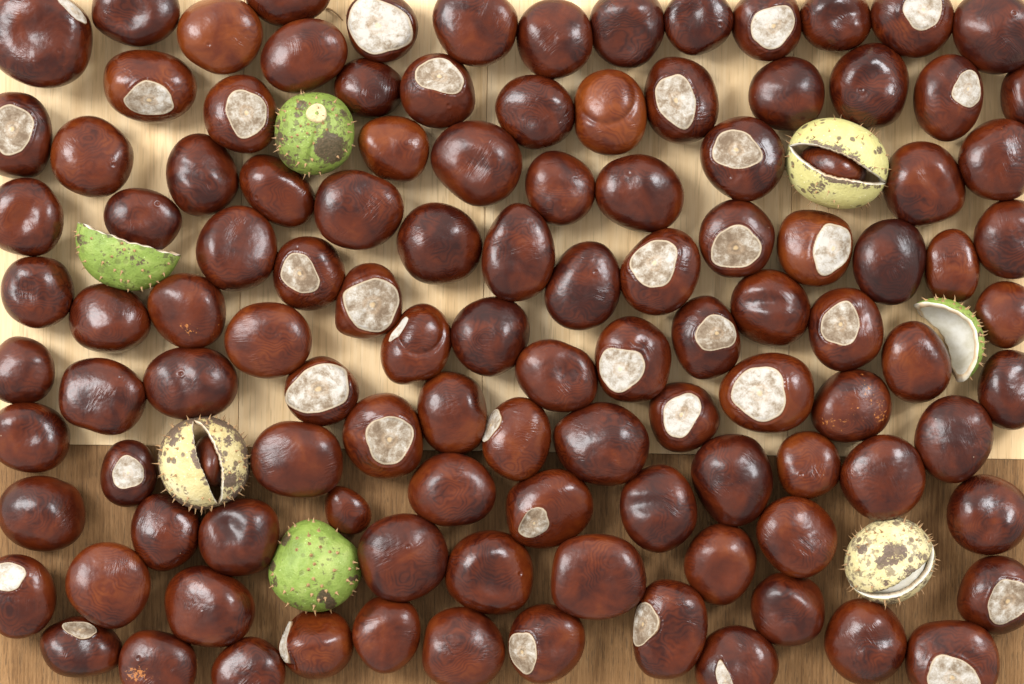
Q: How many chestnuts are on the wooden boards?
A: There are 114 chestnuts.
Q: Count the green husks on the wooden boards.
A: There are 4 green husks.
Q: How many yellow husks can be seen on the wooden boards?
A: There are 3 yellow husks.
